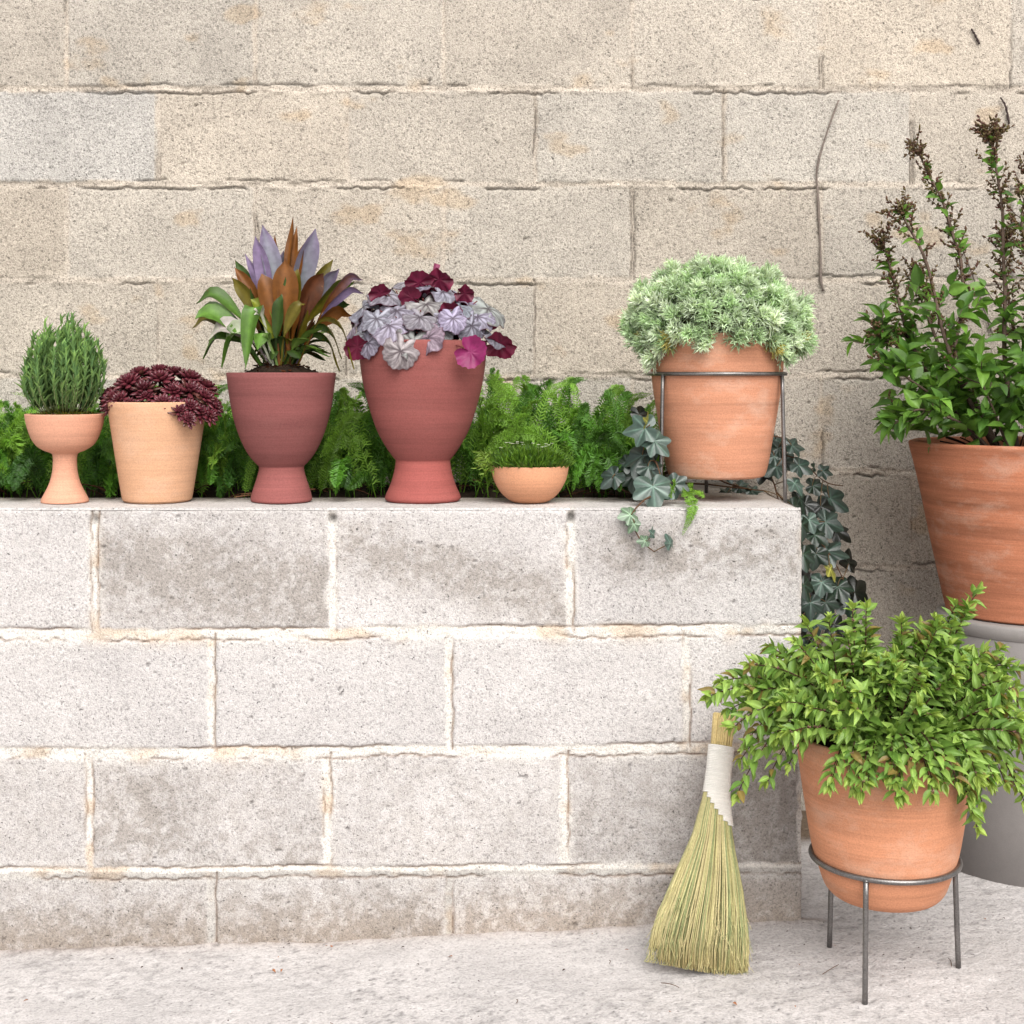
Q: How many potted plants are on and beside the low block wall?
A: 8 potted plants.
